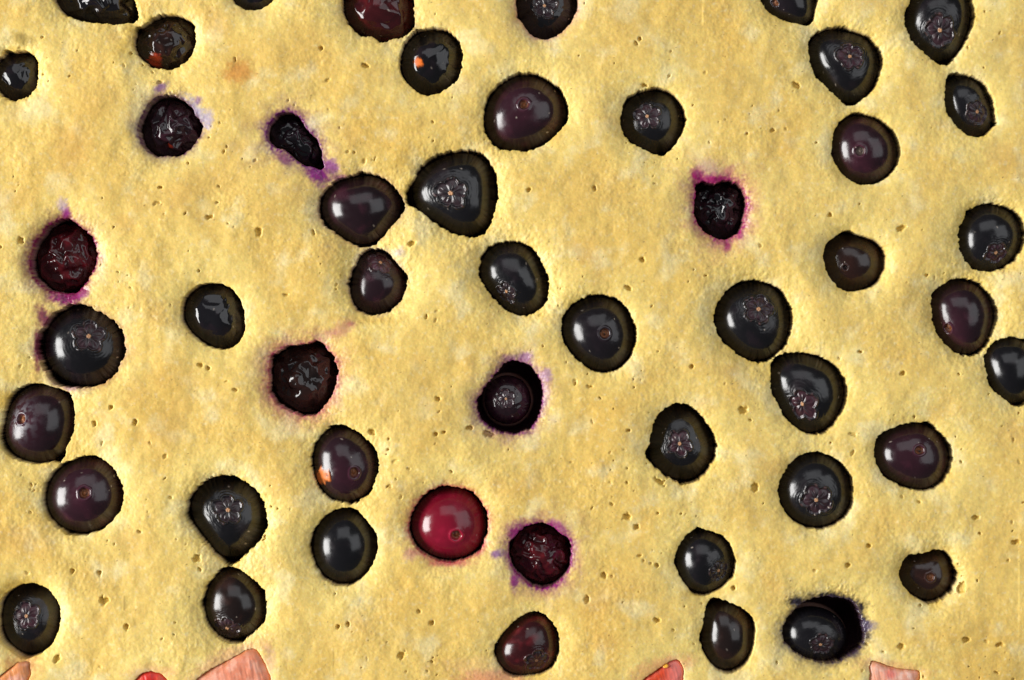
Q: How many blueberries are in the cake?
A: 50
